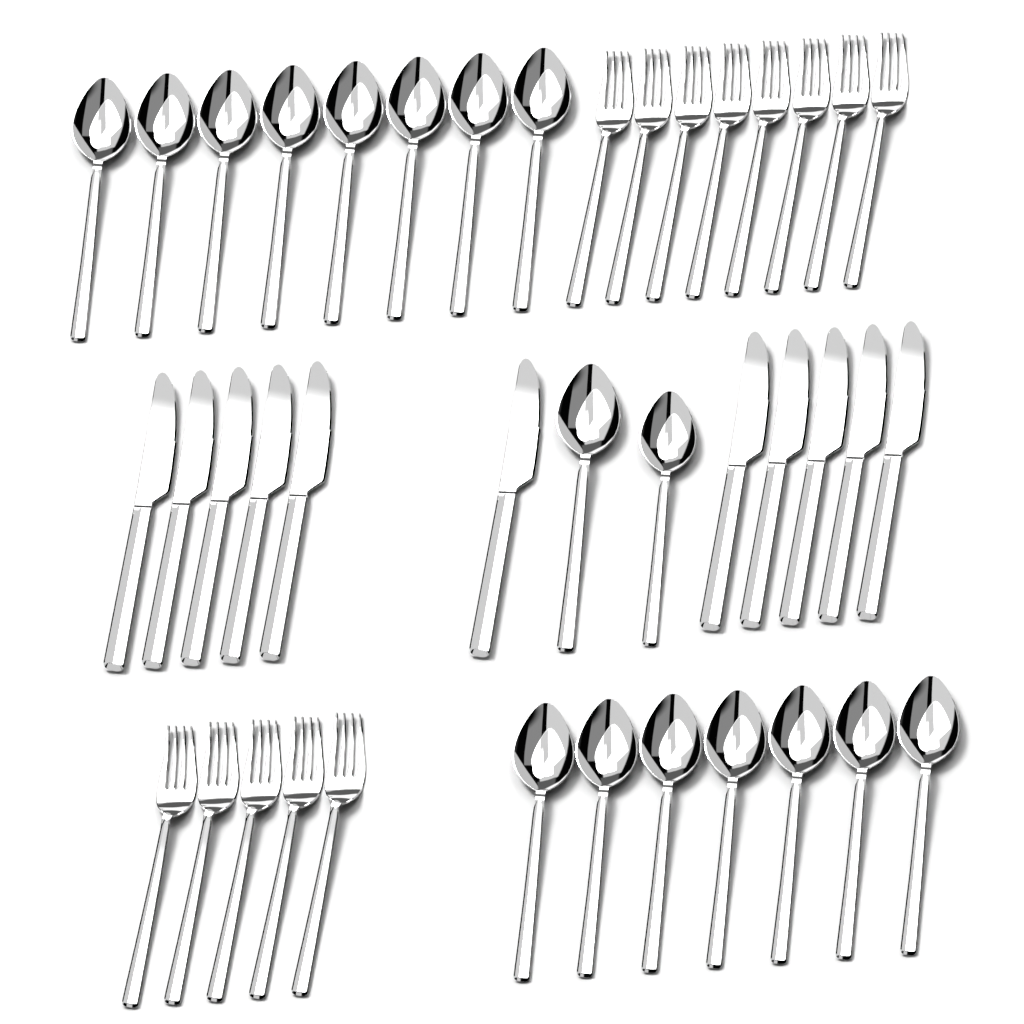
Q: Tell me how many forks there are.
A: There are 13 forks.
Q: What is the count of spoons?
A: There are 17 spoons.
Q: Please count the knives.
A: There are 11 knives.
